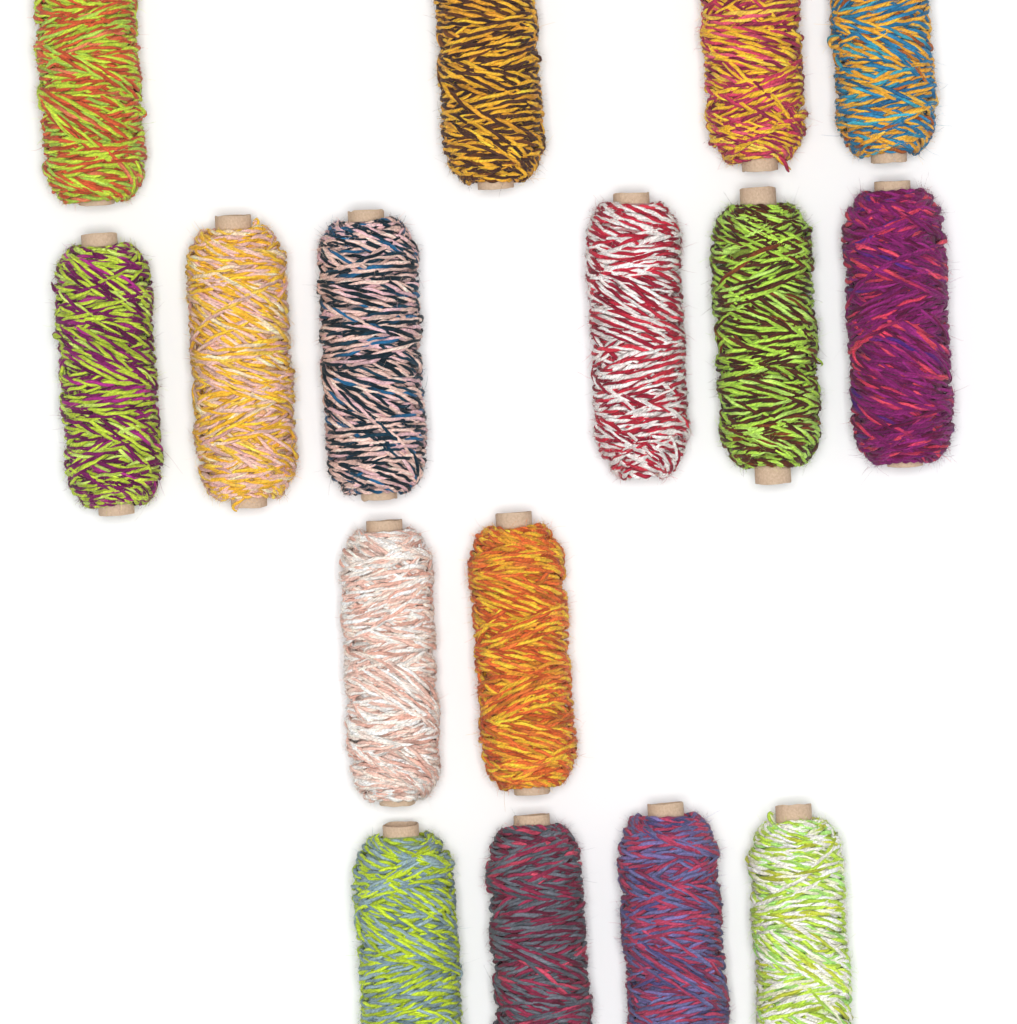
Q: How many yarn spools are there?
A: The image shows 16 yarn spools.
